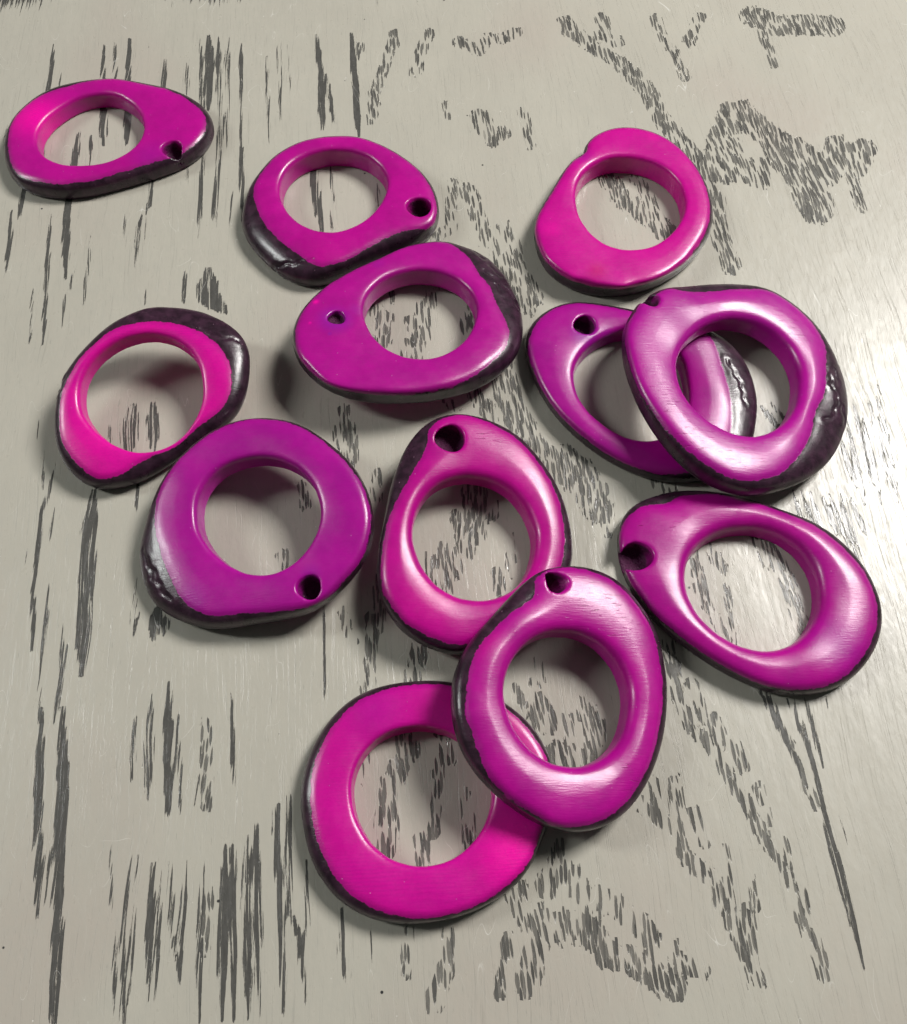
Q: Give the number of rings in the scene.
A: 12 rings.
